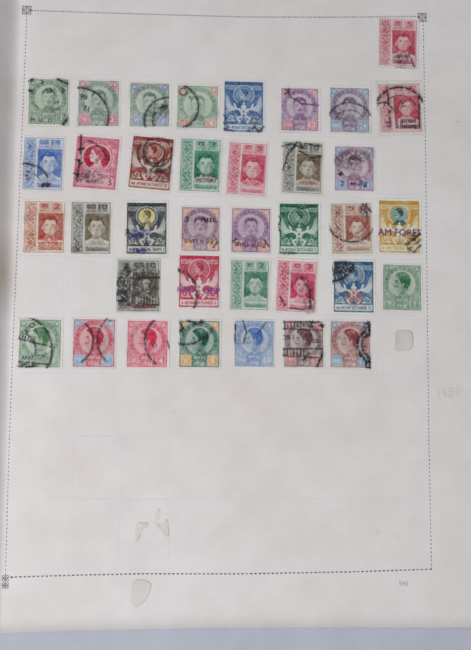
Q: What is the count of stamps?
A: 37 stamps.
